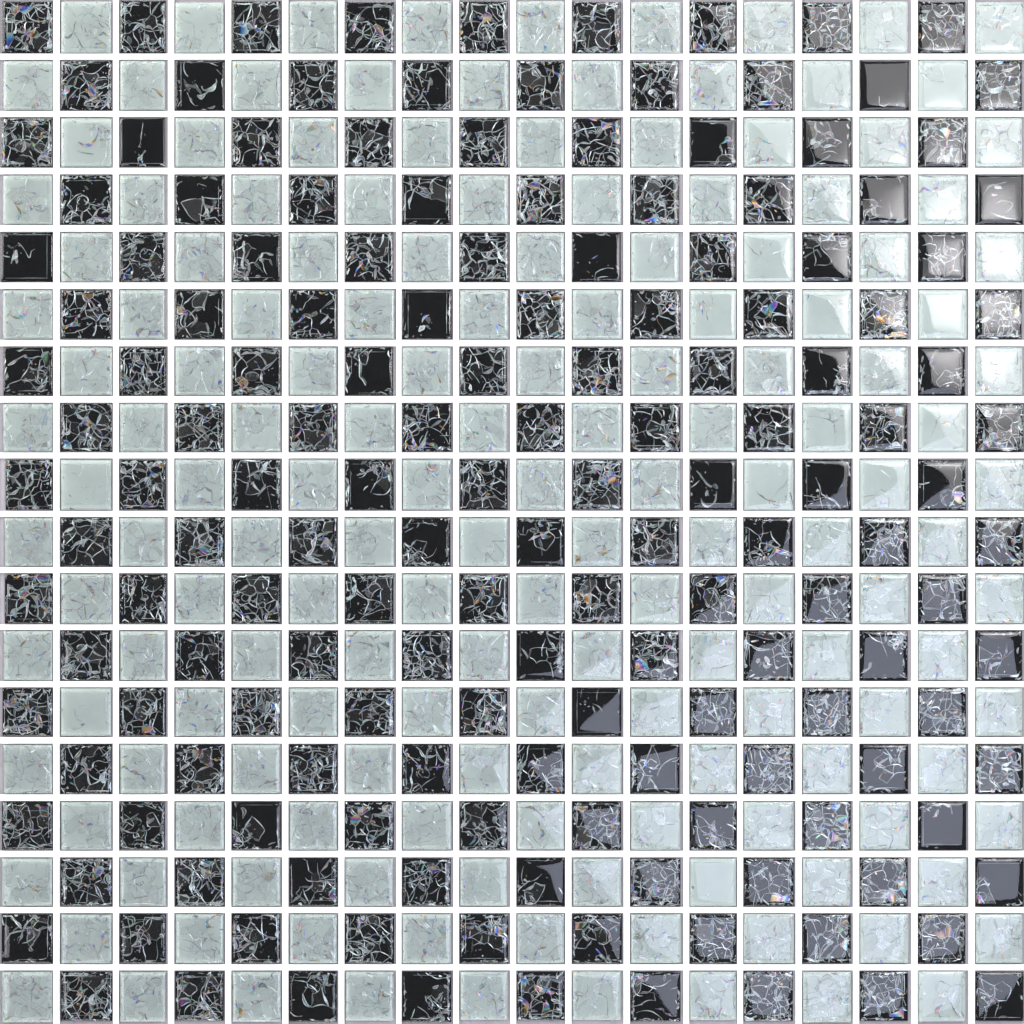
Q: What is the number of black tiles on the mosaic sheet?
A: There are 162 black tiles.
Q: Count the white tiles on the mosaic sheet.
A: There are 162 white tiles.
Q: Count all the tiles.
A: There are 324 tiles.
